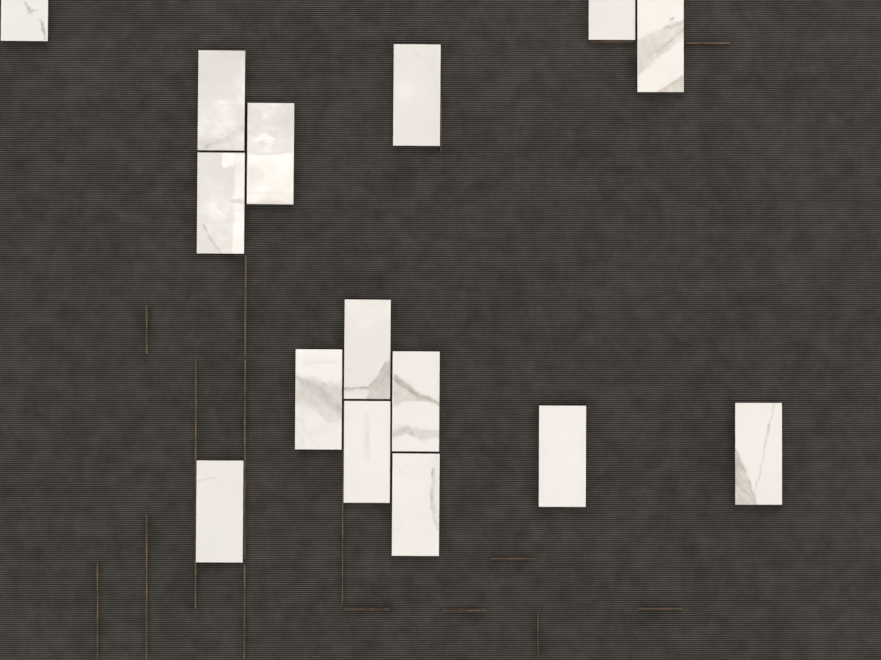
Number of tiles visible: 15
